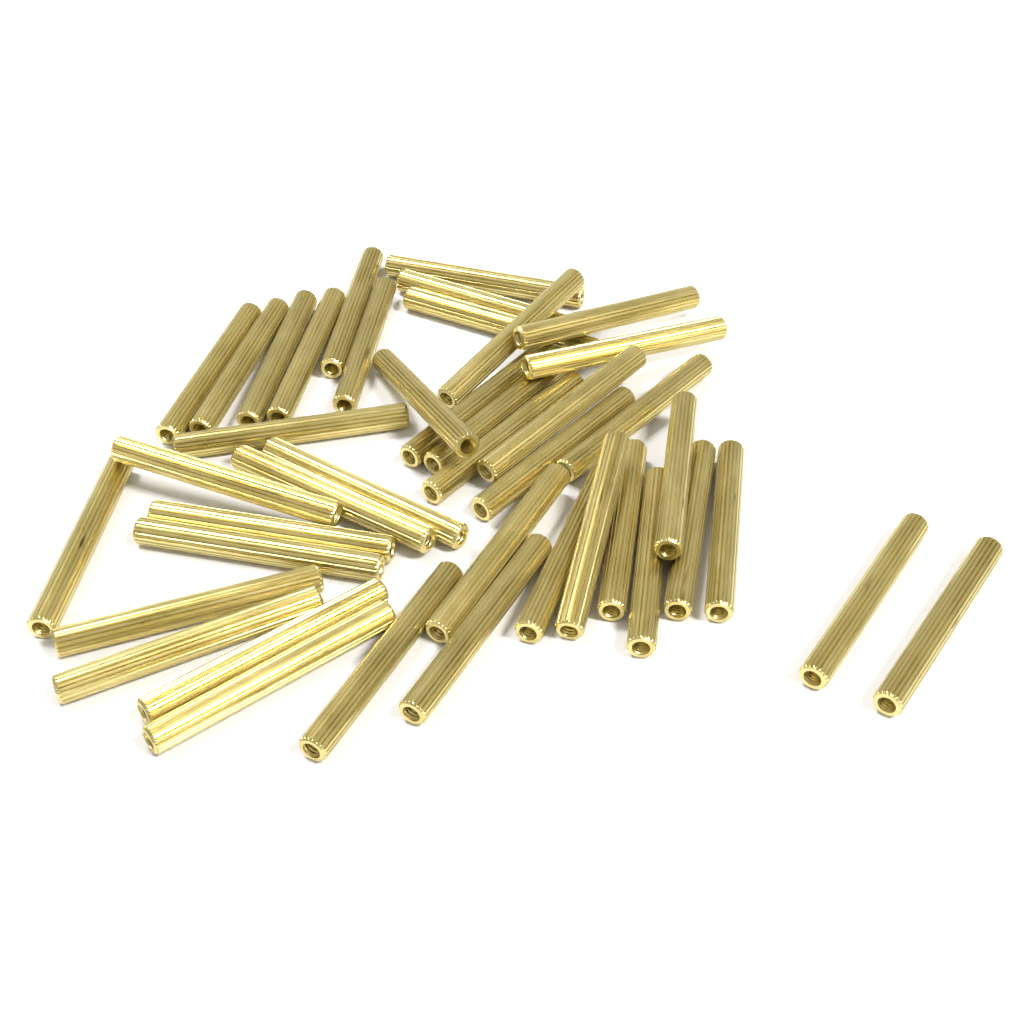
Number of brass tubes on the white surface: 42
